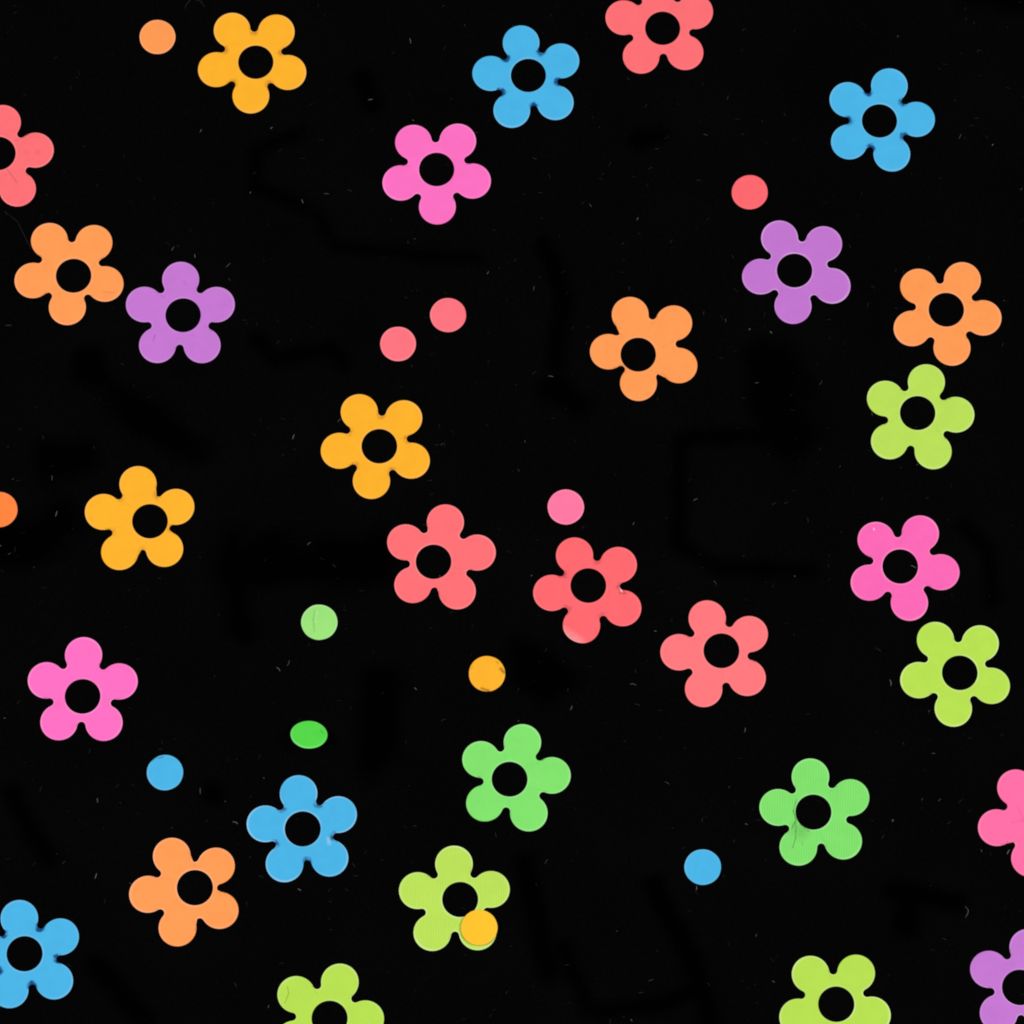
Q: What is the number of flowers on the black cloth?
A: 30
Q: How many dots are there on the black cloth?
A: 12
